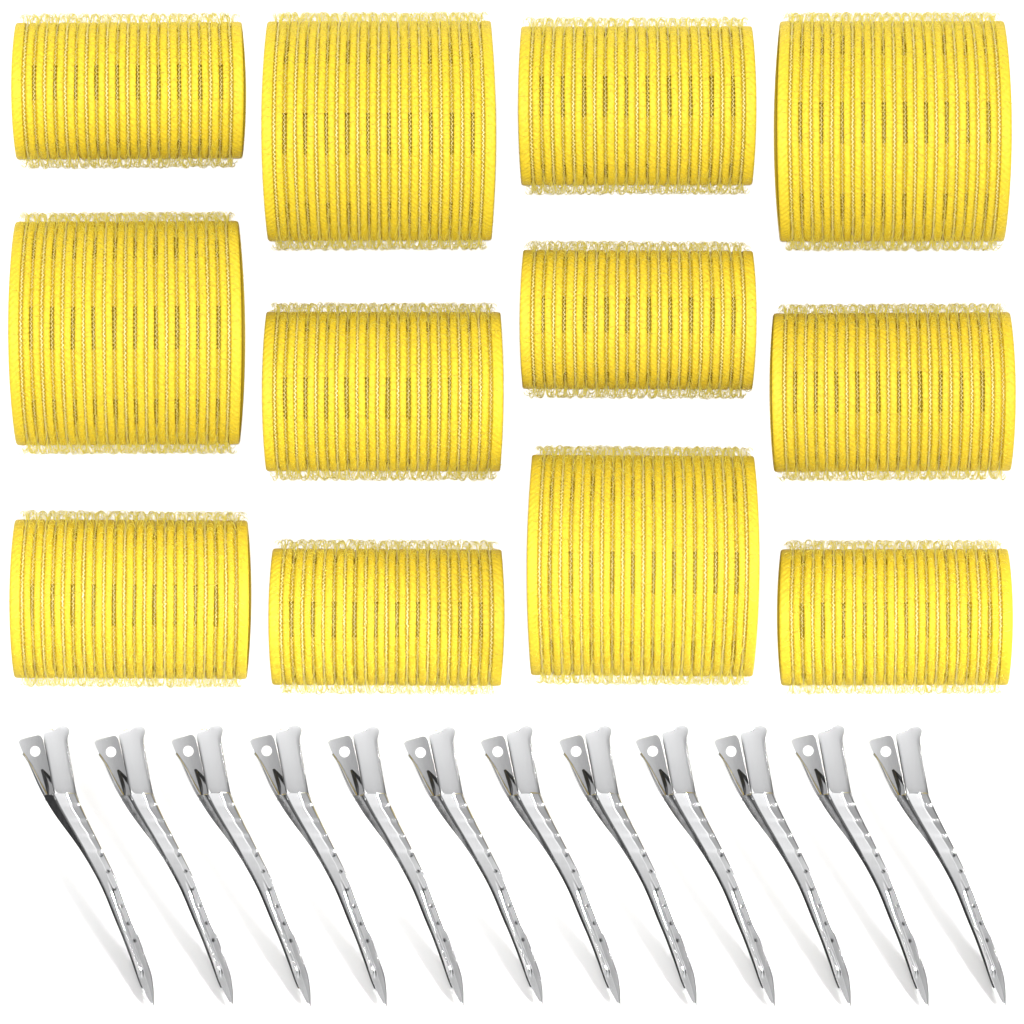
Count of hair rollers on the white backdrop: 12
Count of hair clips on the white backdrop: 12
